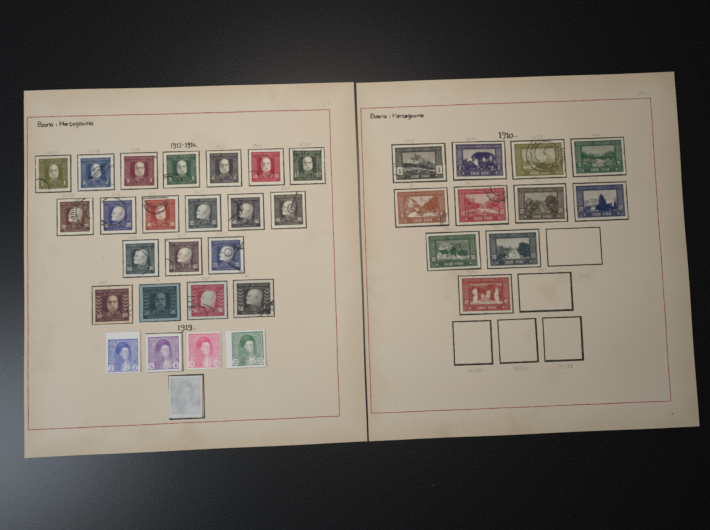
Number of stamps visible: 36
